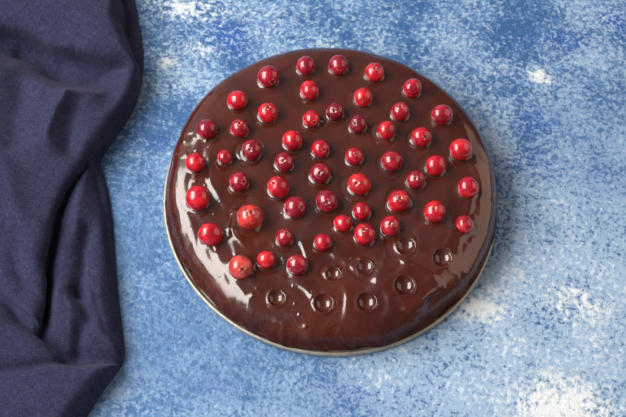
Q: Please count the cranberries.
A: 51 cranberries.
